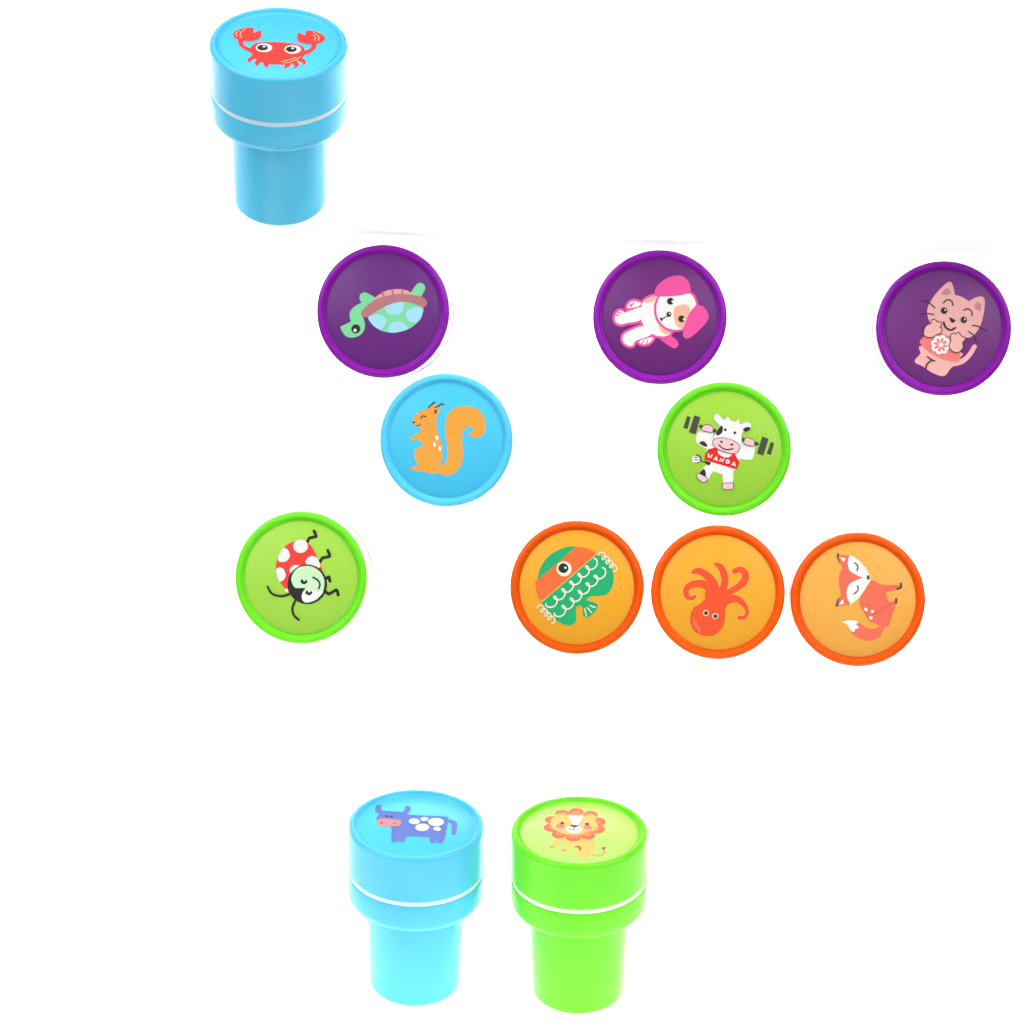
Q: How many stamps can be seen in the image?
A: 12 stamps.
